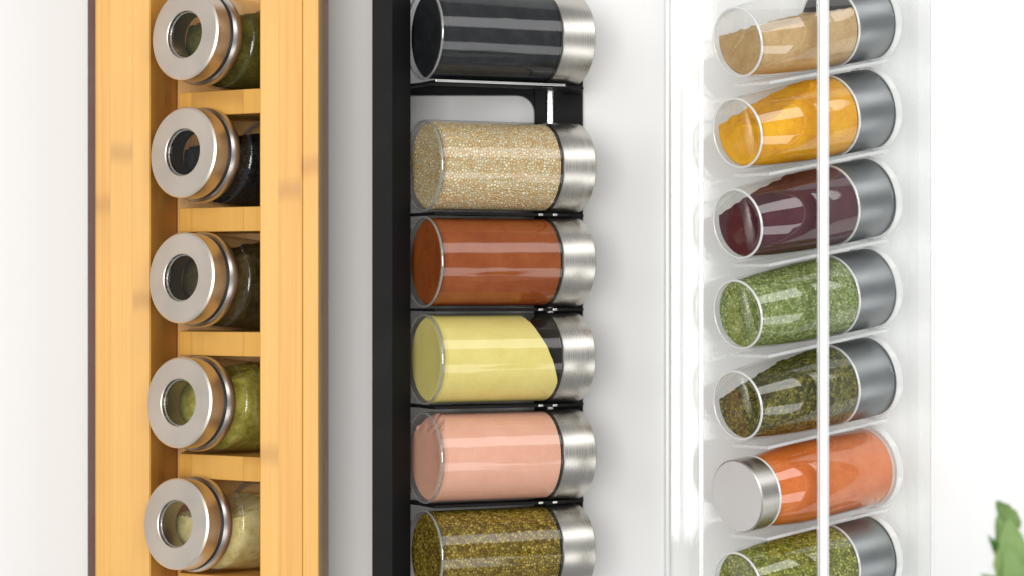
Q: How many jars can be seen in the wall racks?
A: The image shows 18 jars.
